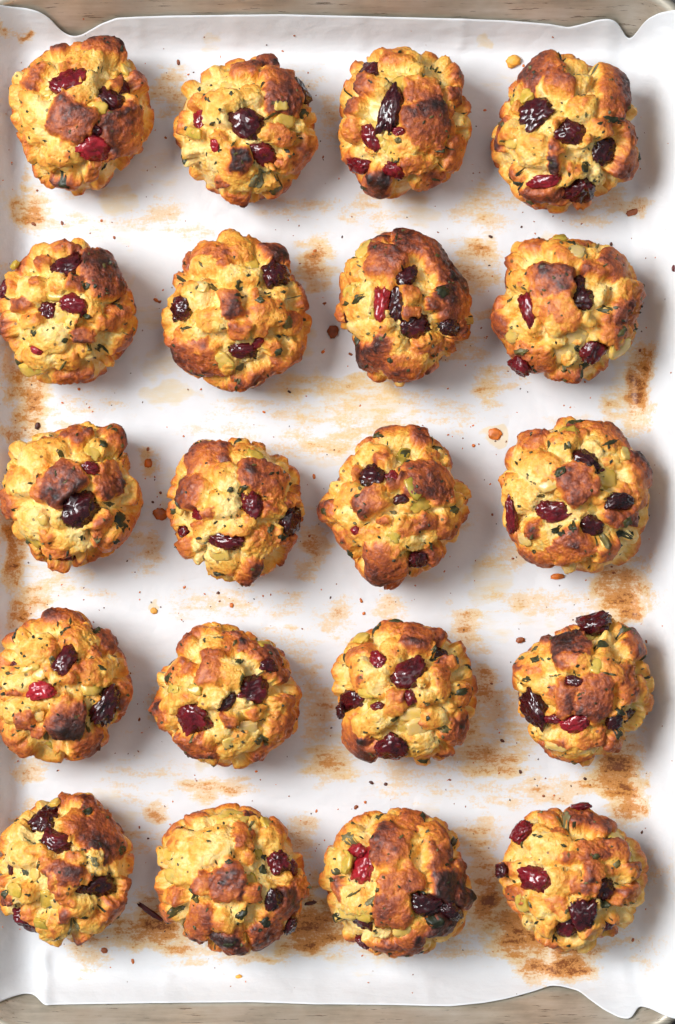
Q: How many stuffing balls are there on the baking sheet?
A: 20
